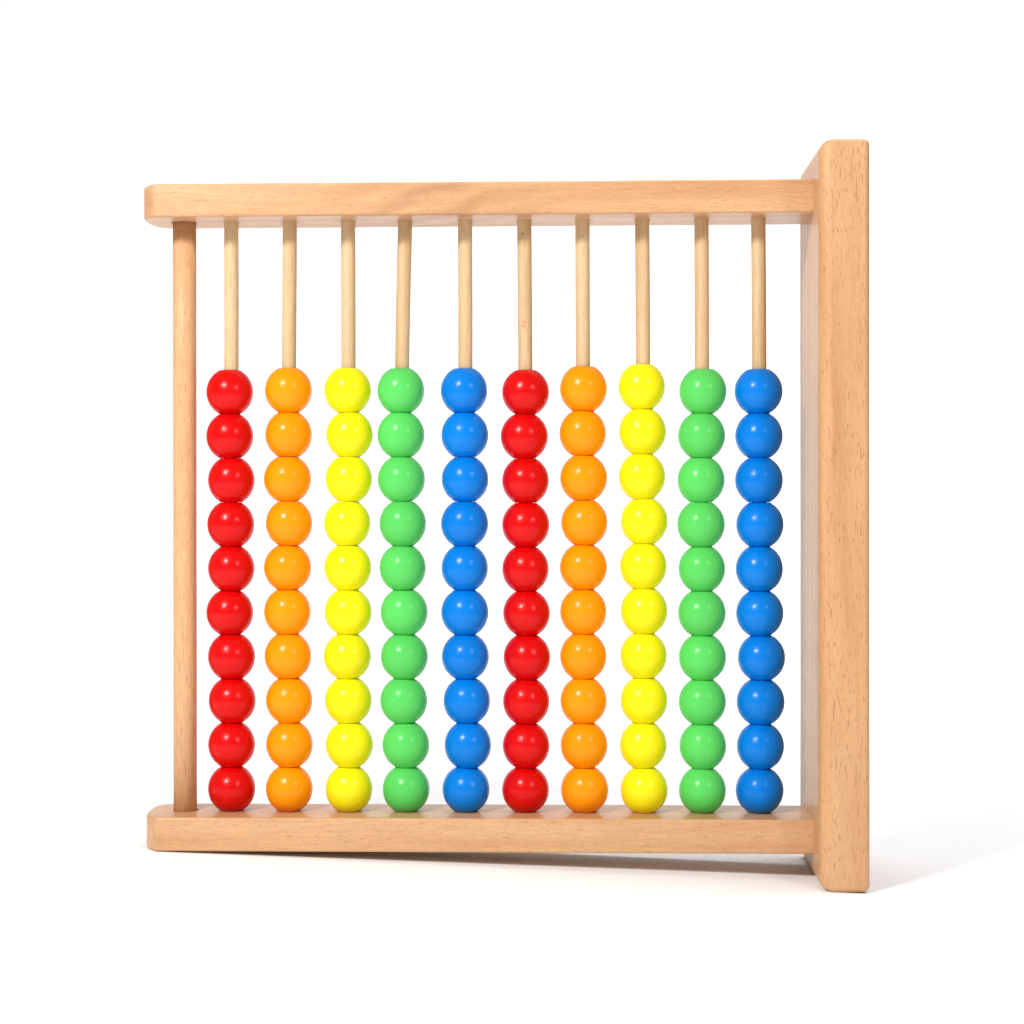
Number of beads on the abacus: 100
